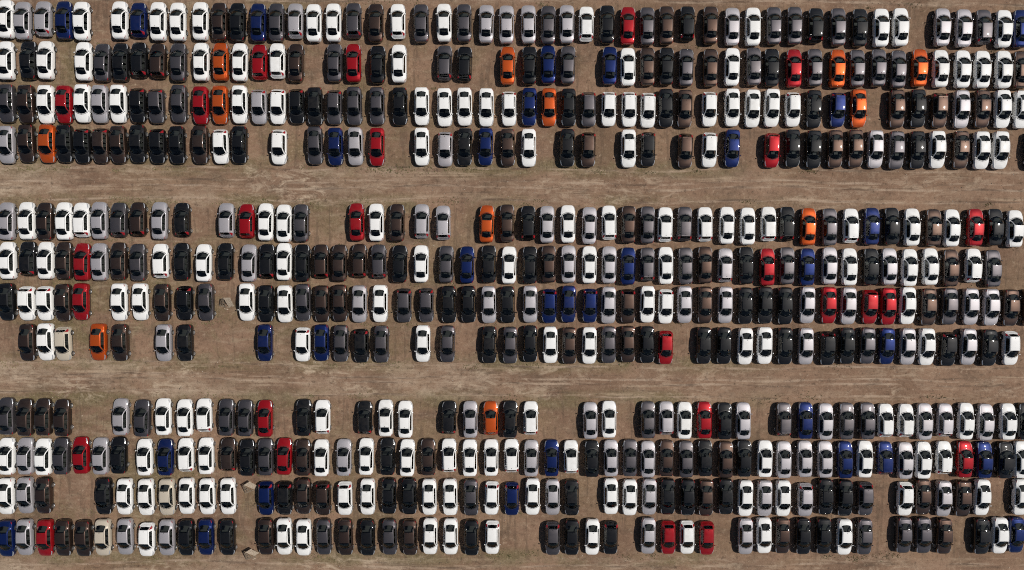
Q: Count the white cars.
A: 167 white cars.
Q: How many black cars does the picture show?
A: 101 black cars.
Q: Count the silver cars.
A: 76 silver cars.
